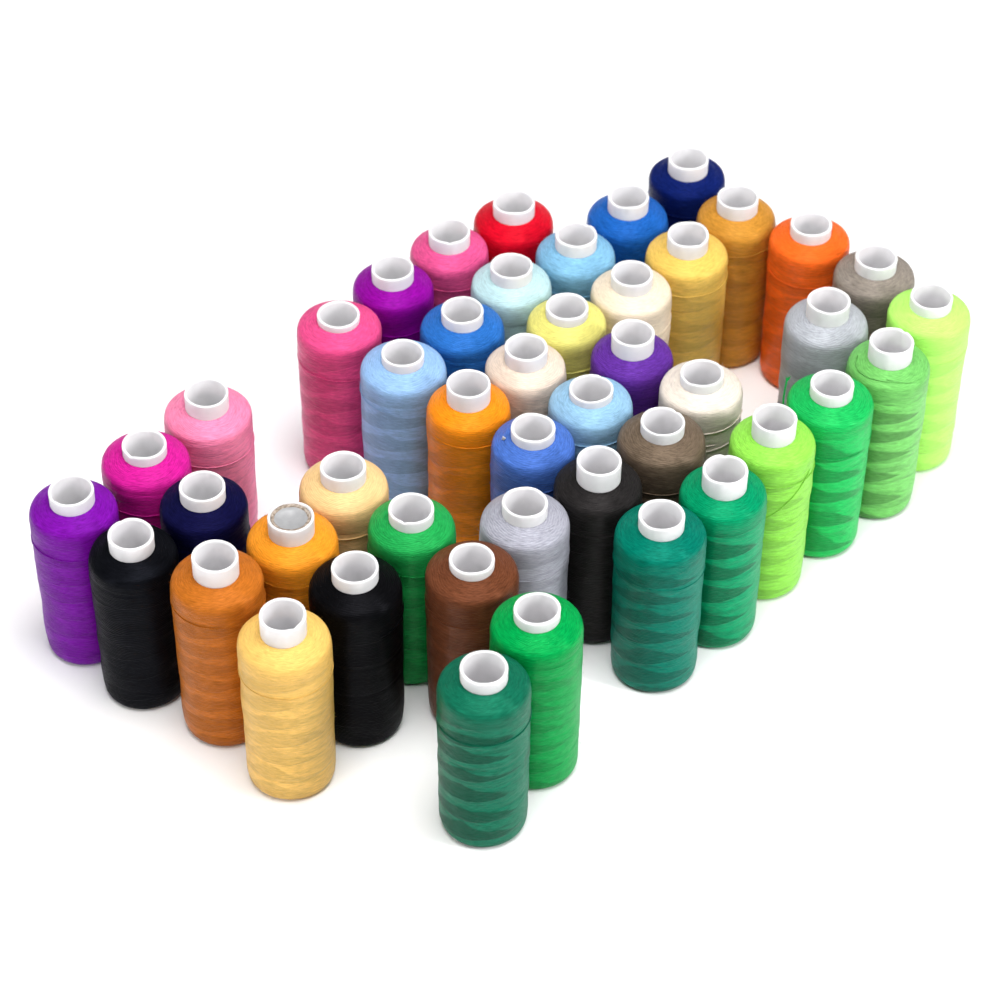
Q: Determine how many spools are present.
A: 46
